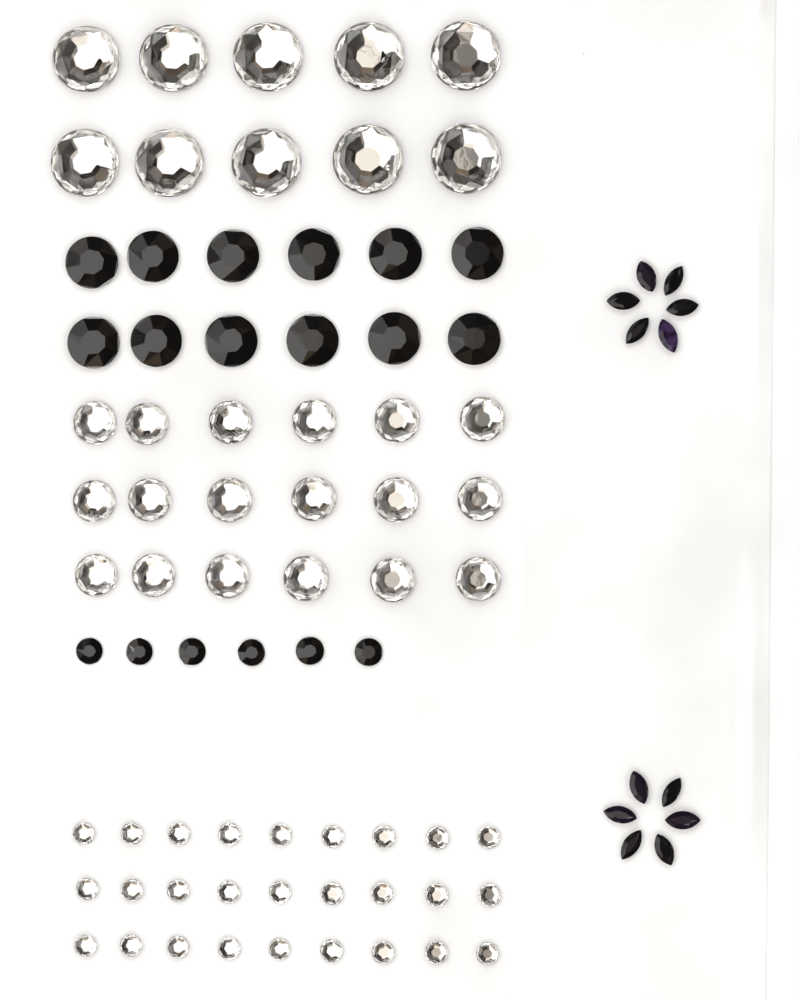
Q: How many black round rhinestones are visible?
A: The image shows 18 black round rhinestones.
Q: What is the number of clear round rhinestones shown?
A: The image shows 55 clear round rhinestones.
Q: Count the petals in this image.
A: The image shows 12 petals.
